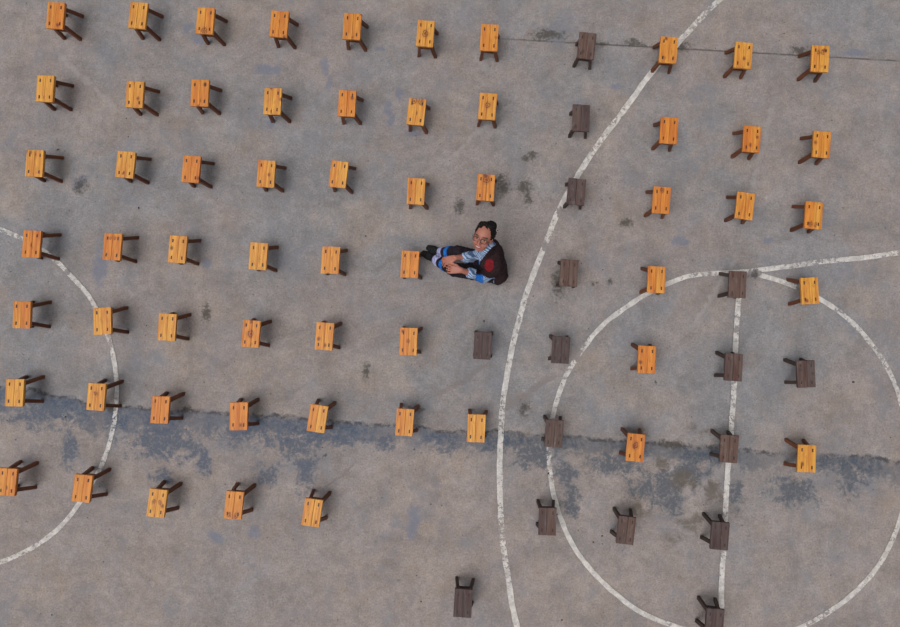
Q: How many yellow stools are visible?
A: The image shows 59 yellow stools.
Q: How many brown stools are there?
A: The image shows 16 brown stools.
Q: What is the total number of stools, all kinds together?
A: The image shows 75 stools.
